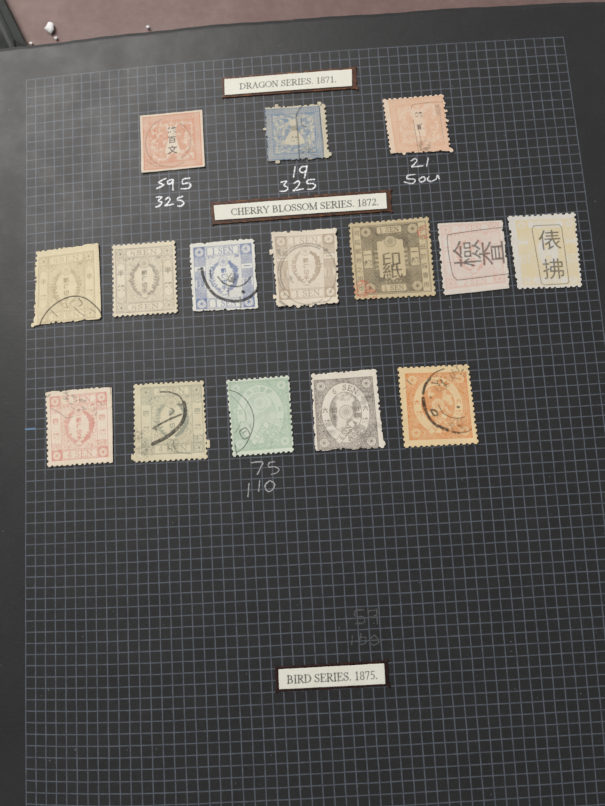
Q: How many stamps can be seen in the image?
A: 15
